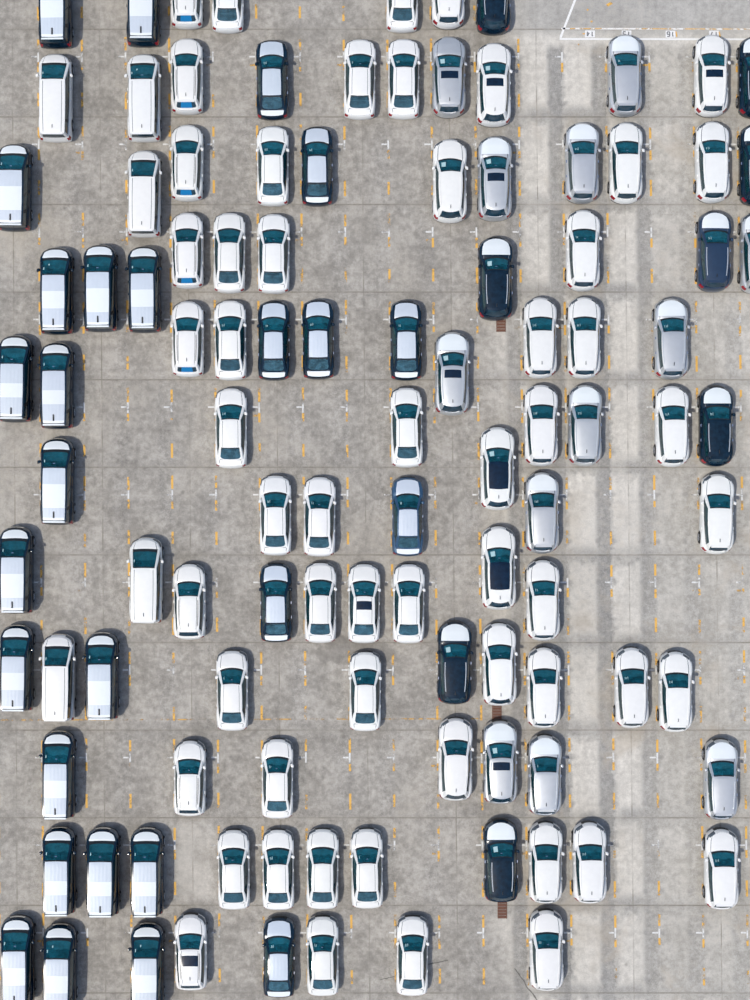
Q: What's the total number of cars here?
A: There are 108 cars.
